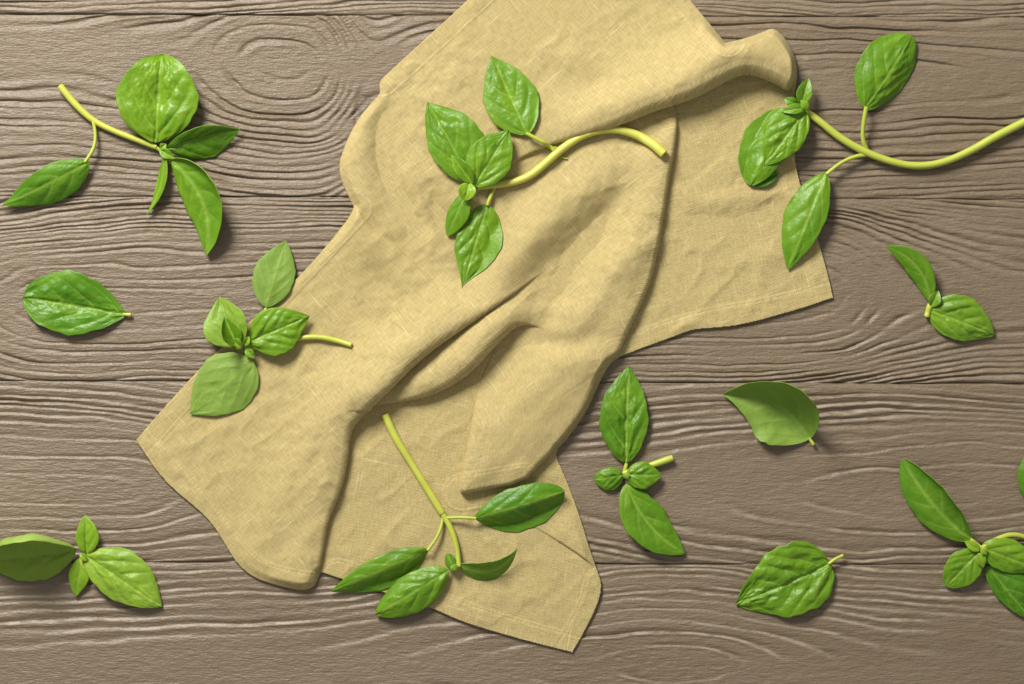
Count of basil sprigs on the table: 9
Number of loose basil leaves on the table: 3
